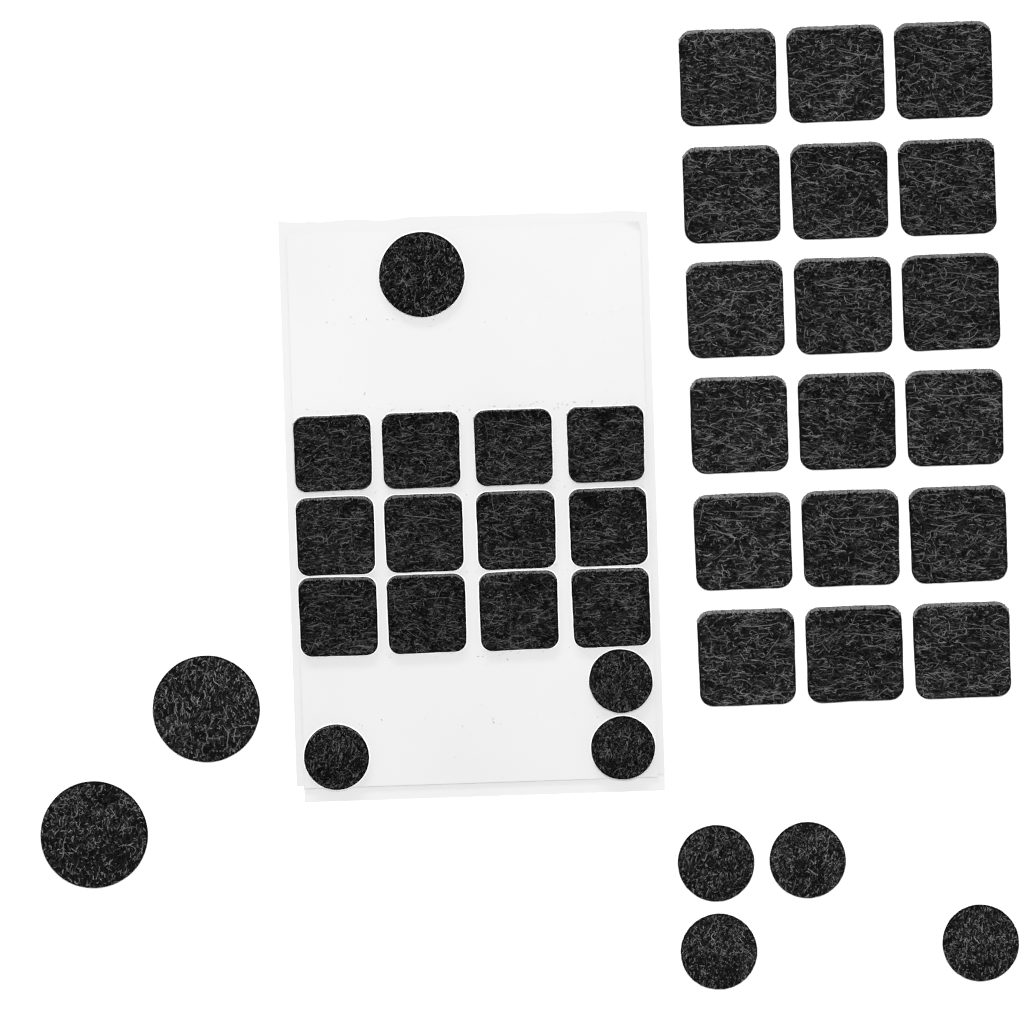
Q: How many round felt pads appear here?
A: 10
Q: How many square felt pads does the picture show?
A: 30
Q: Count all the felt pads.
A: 40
